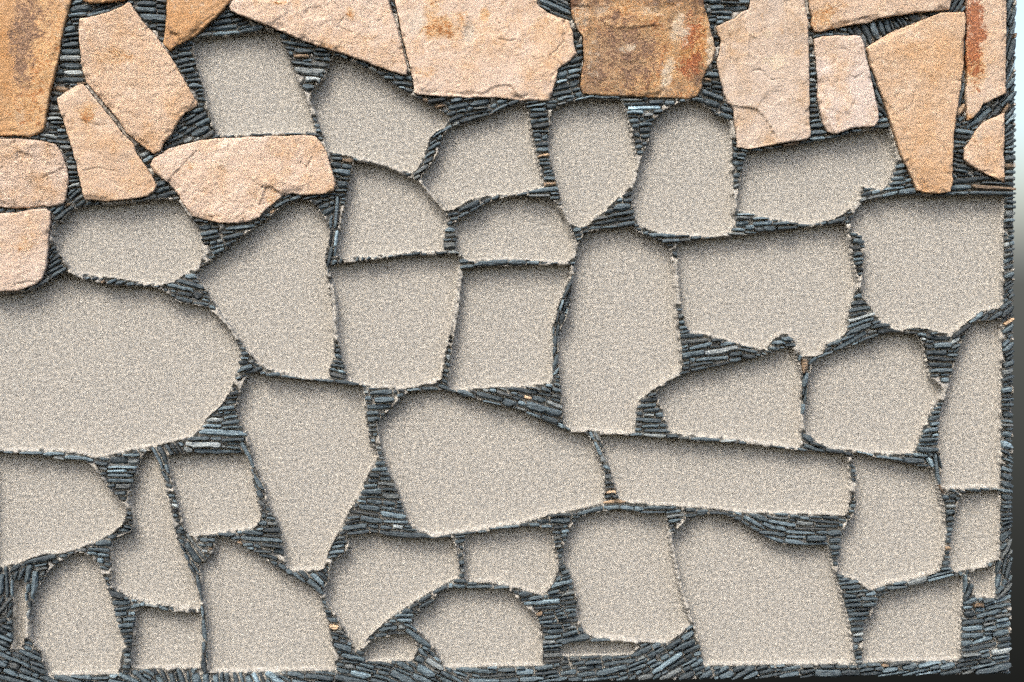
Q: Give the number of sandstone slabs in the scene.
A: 17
